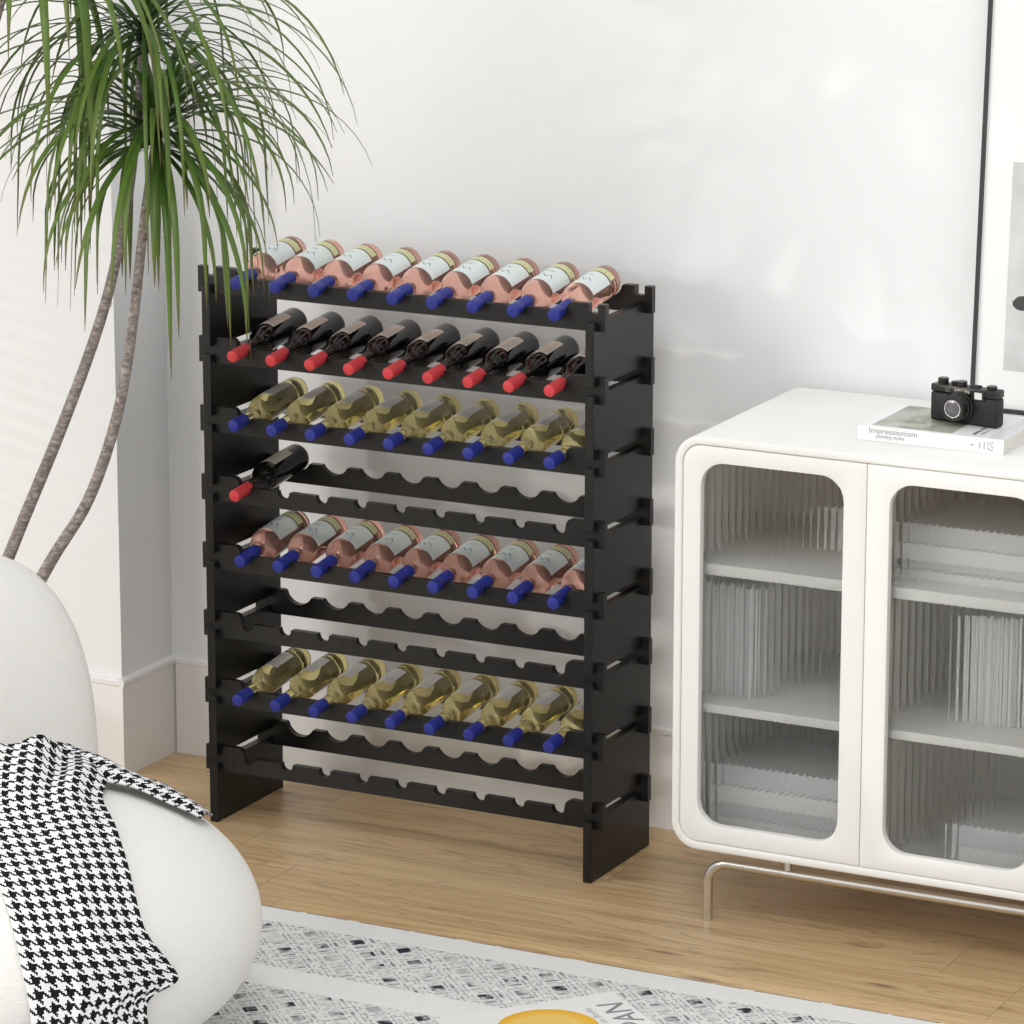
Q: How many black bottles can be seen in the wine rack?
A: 10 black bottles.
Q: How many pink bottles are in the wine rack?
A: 18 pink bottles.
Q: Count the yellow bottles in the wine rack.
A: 18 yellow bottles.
